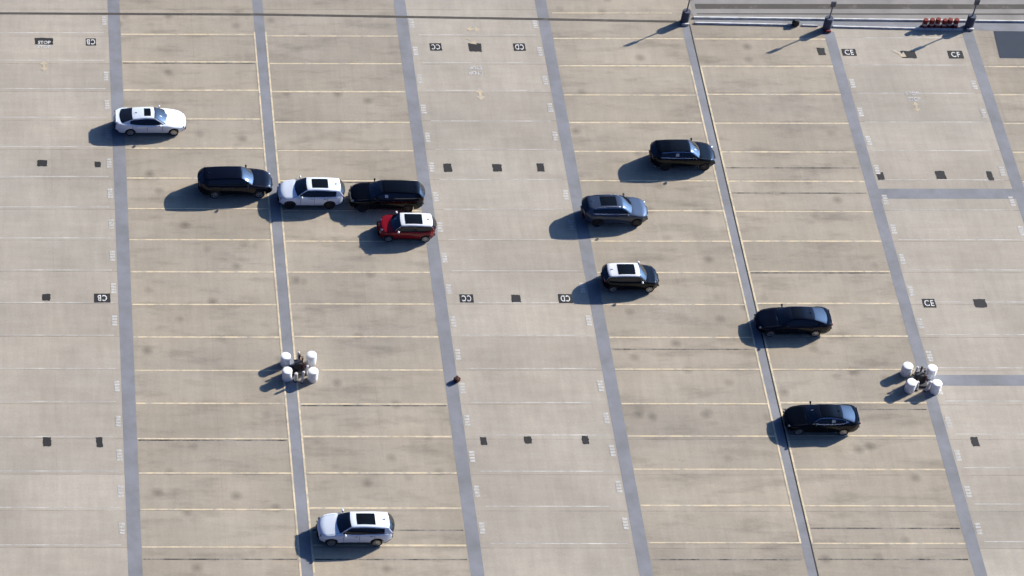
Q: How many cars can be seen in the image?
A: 11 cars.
